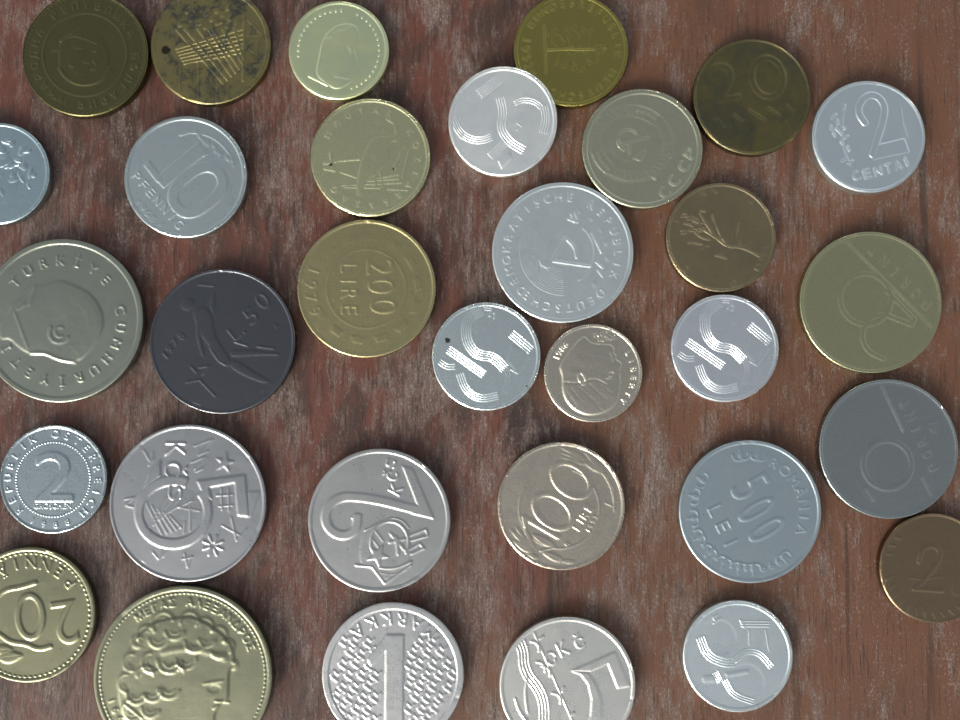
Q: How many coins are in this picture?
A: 32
